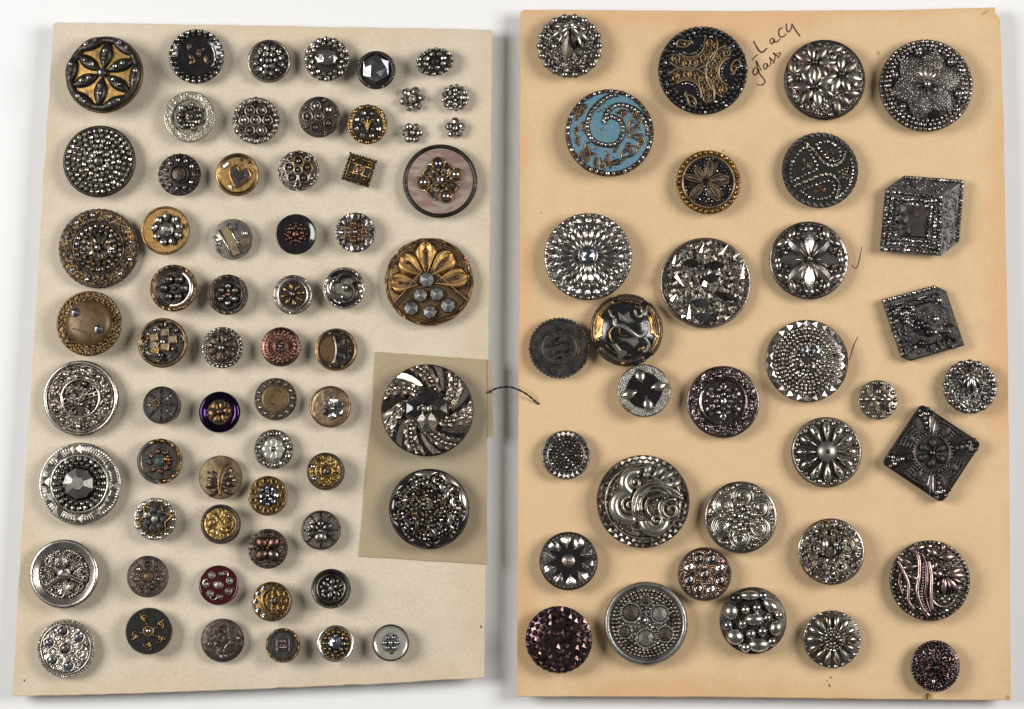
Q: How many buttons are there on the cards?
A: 96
